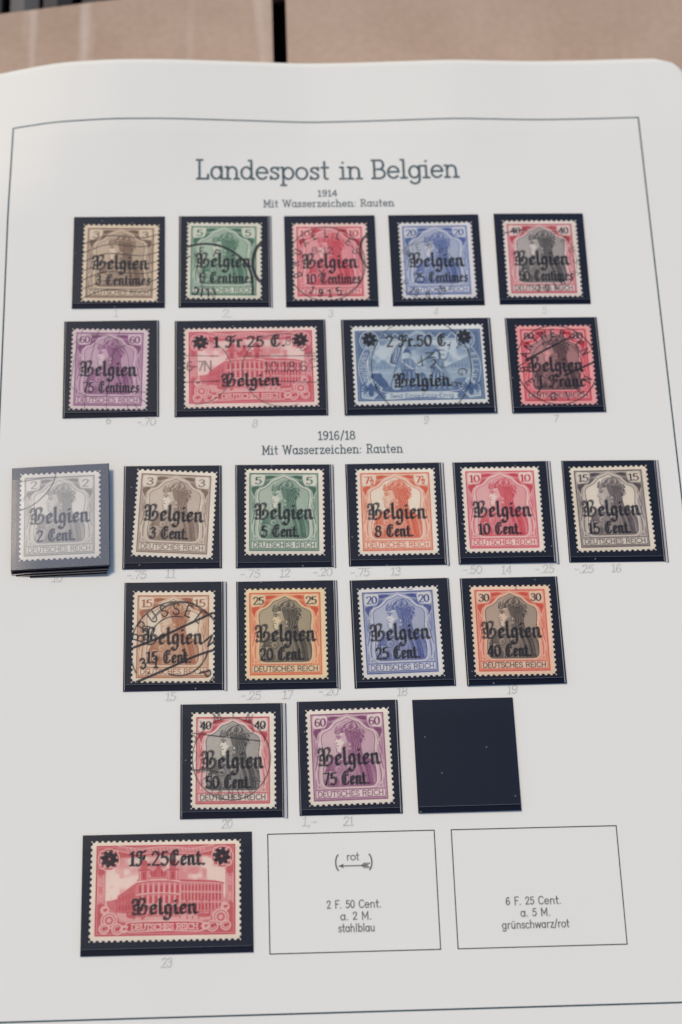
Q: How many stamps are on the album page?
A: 22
